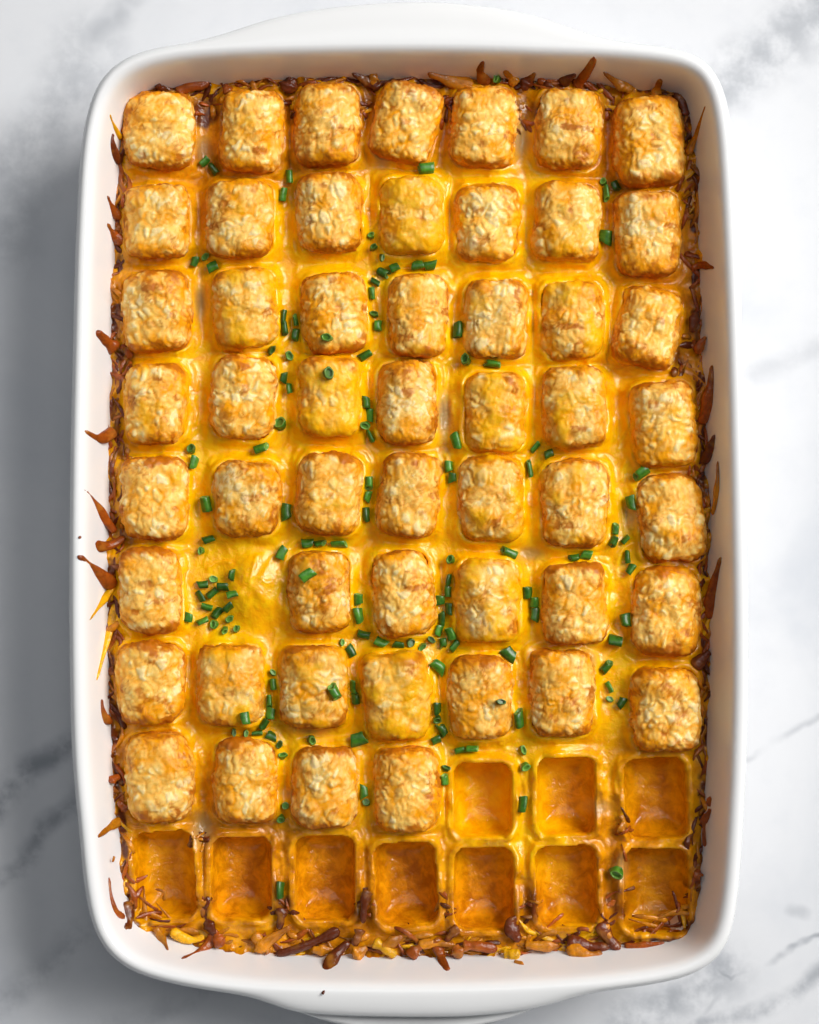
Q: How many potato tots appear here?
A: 52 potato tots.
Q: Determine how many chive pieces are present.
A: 157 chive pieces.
